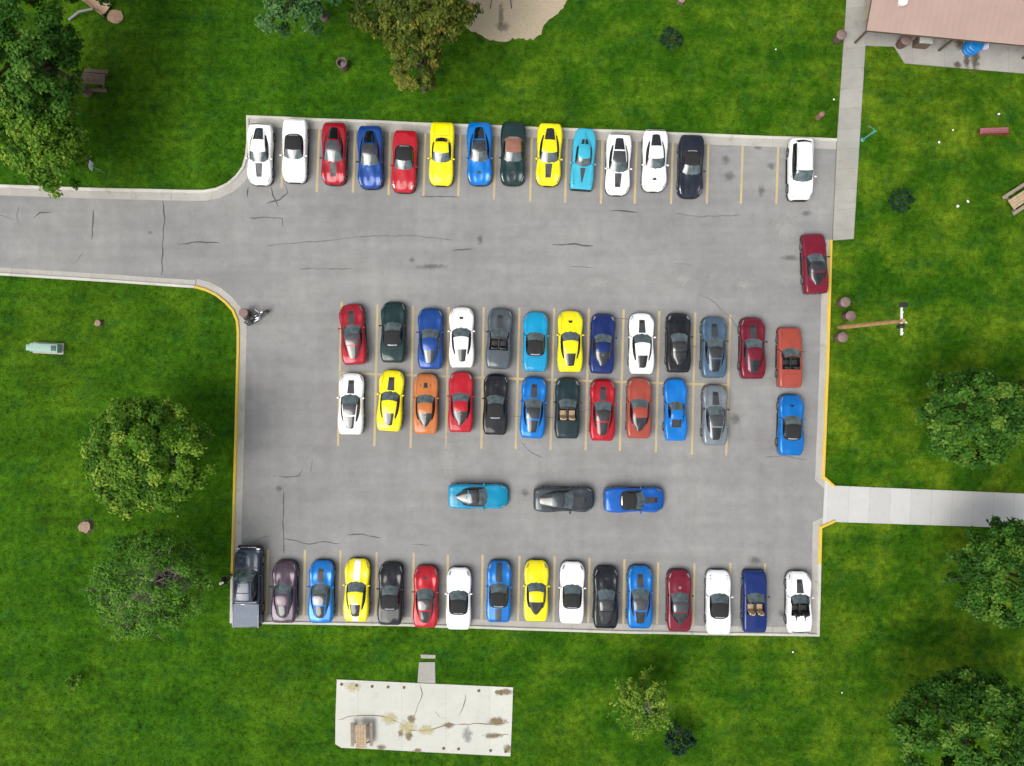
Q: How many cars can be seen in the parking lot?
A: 58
